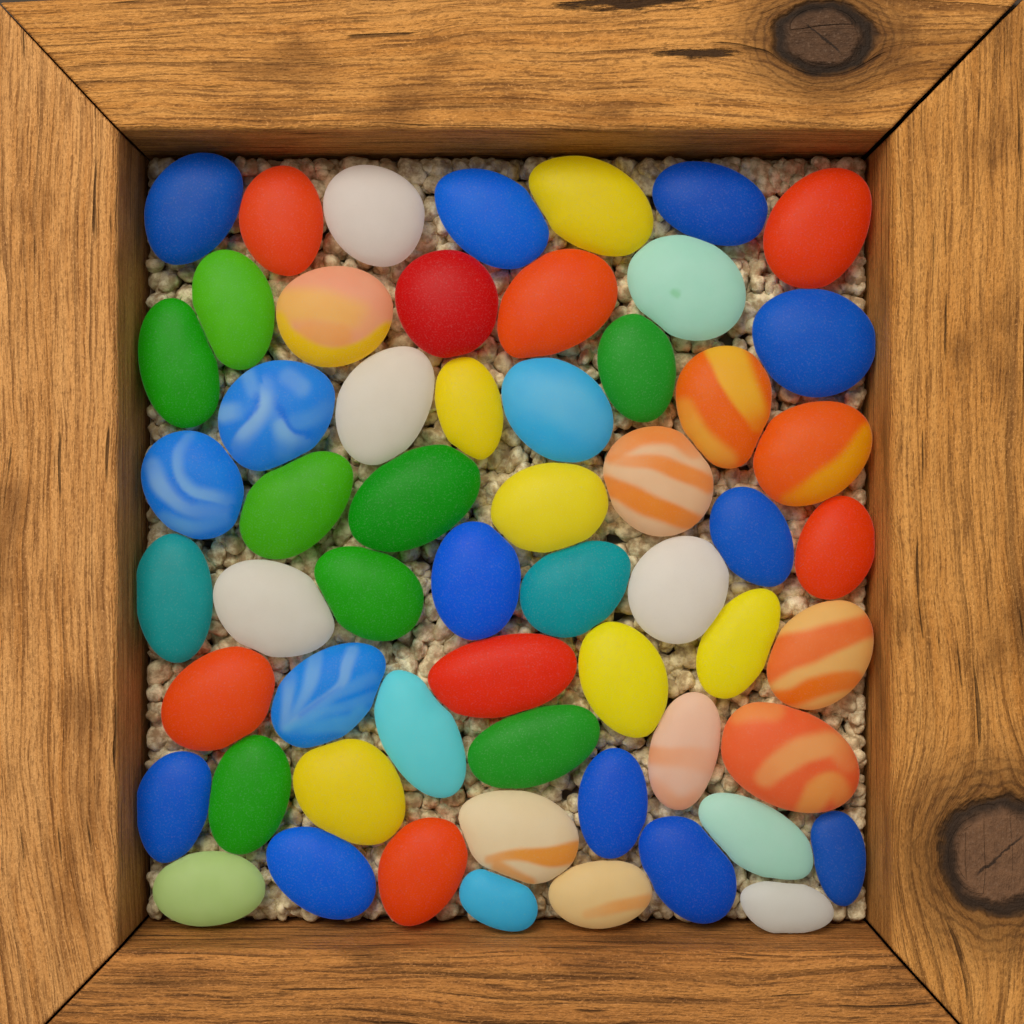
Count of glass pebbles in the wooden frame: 58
